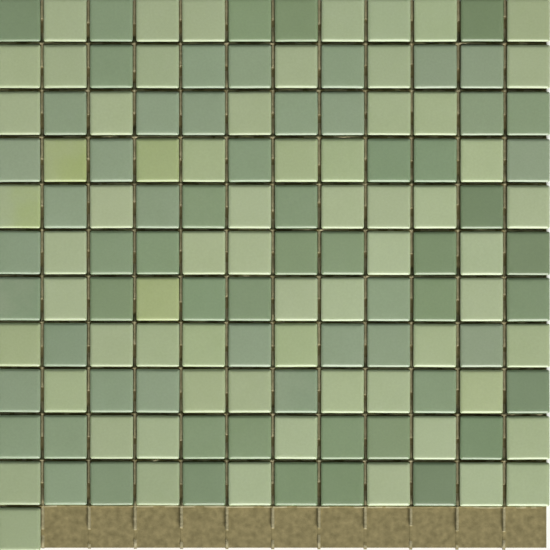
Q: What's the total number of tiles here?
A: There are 133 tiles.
